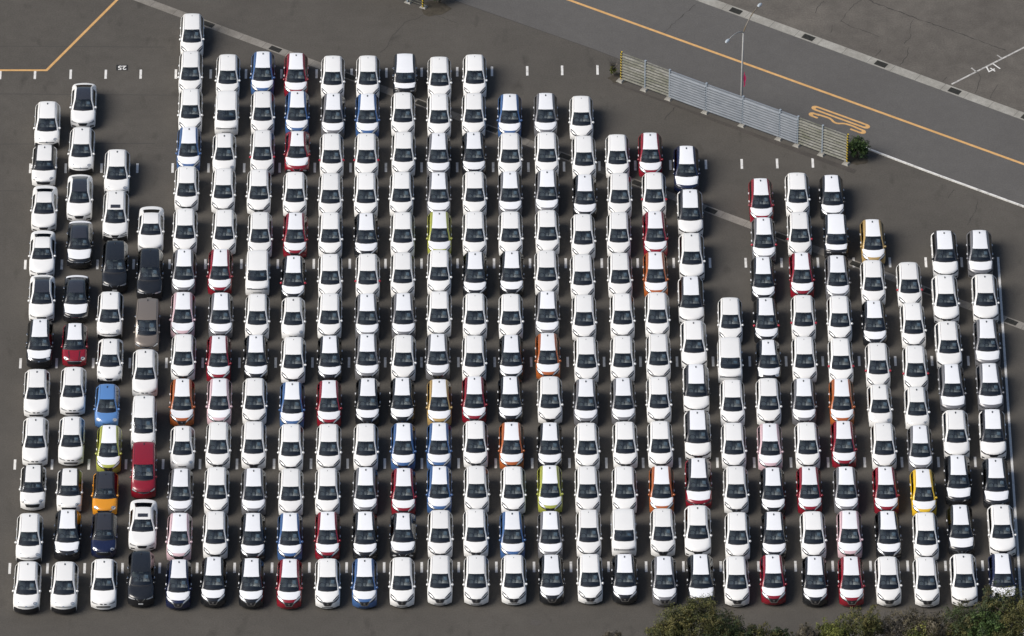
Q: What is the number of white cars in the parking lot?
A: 167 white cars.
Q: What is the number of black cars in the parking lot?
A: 42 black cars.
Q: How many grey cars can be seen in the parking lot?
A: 29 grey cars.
